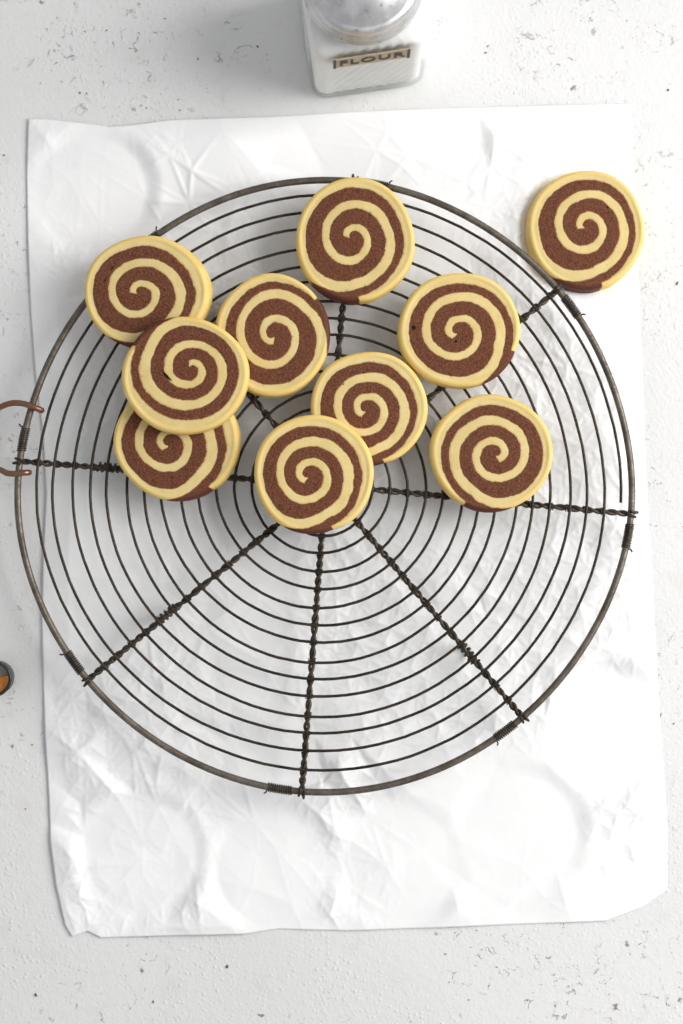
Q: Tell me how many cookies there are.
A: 10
